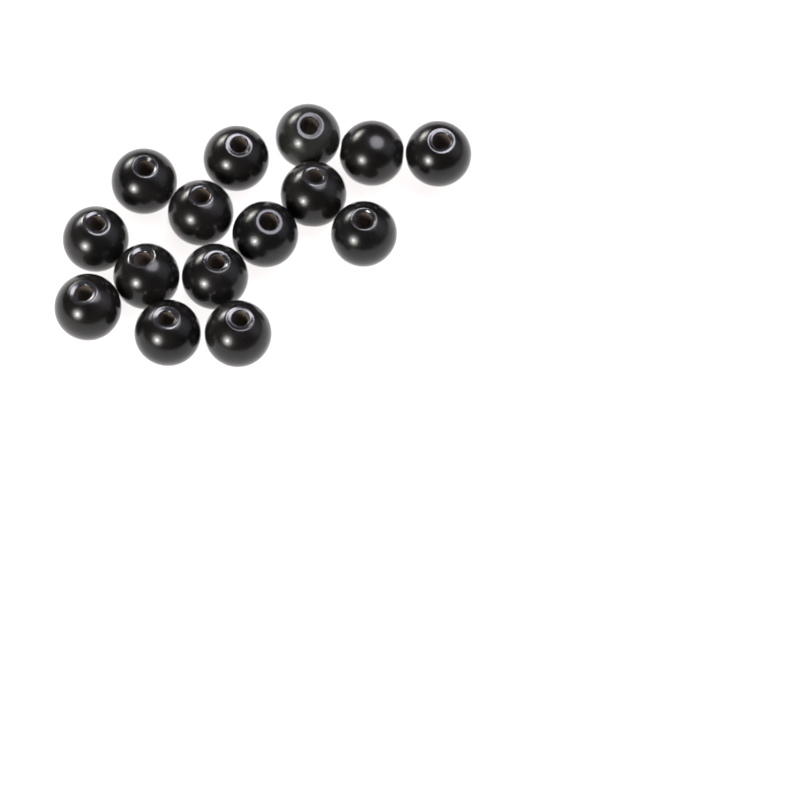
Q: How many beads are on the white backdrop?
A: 15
